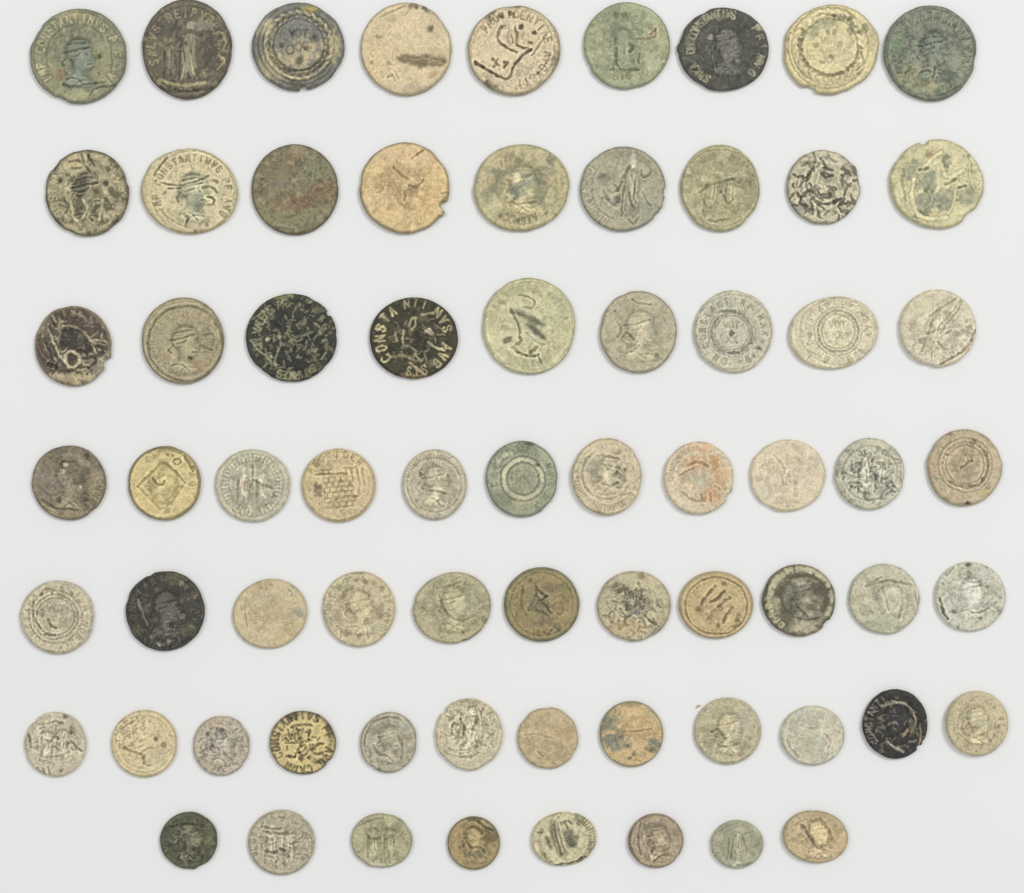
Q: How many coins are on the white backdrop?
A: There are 69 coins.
